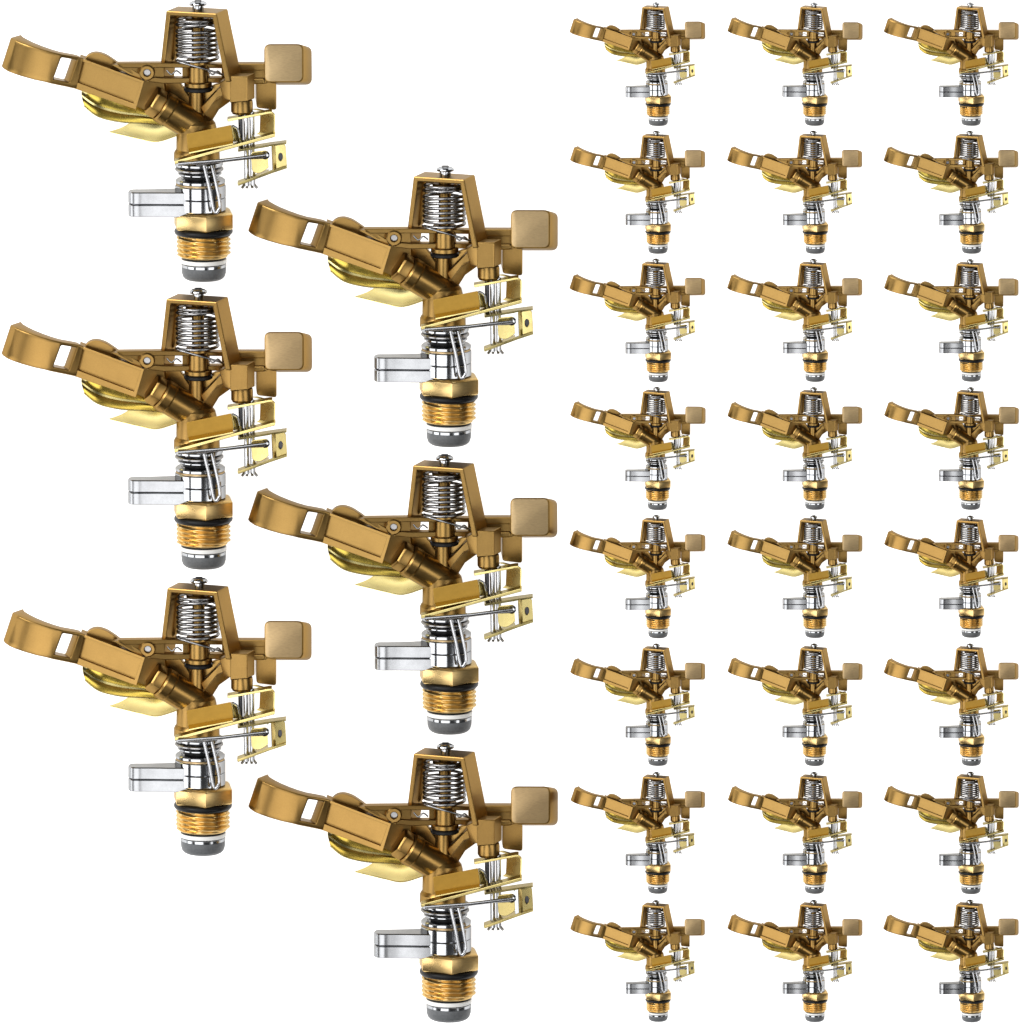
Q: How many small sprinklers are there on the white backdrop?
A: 24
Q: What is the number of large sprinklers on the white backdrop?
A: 6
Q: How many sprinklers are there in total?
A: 30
